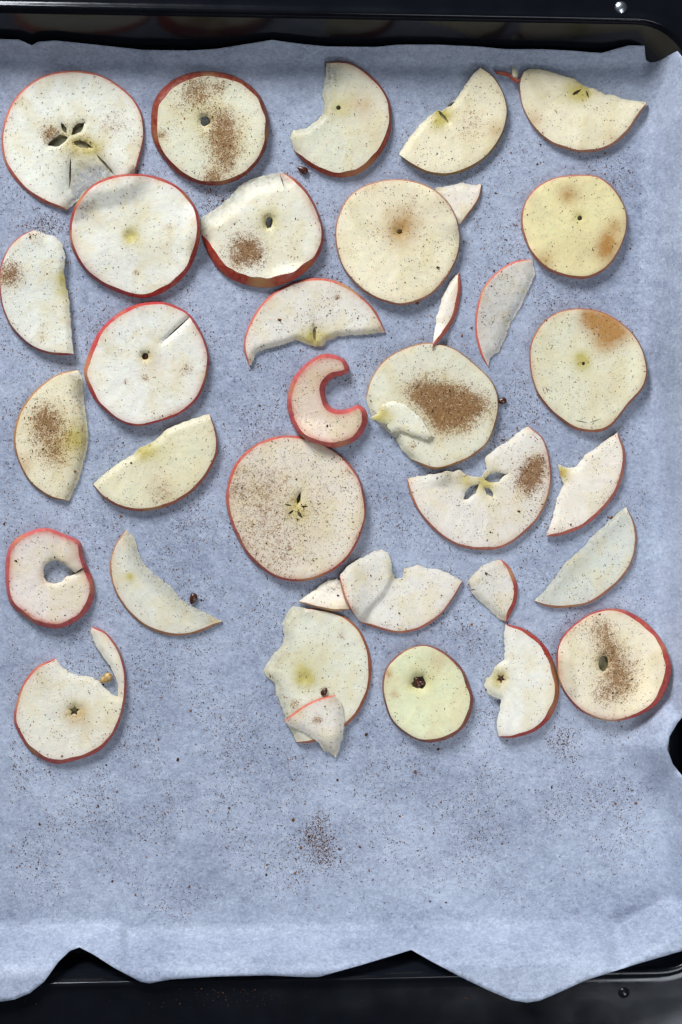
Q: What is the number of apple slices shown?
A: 36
